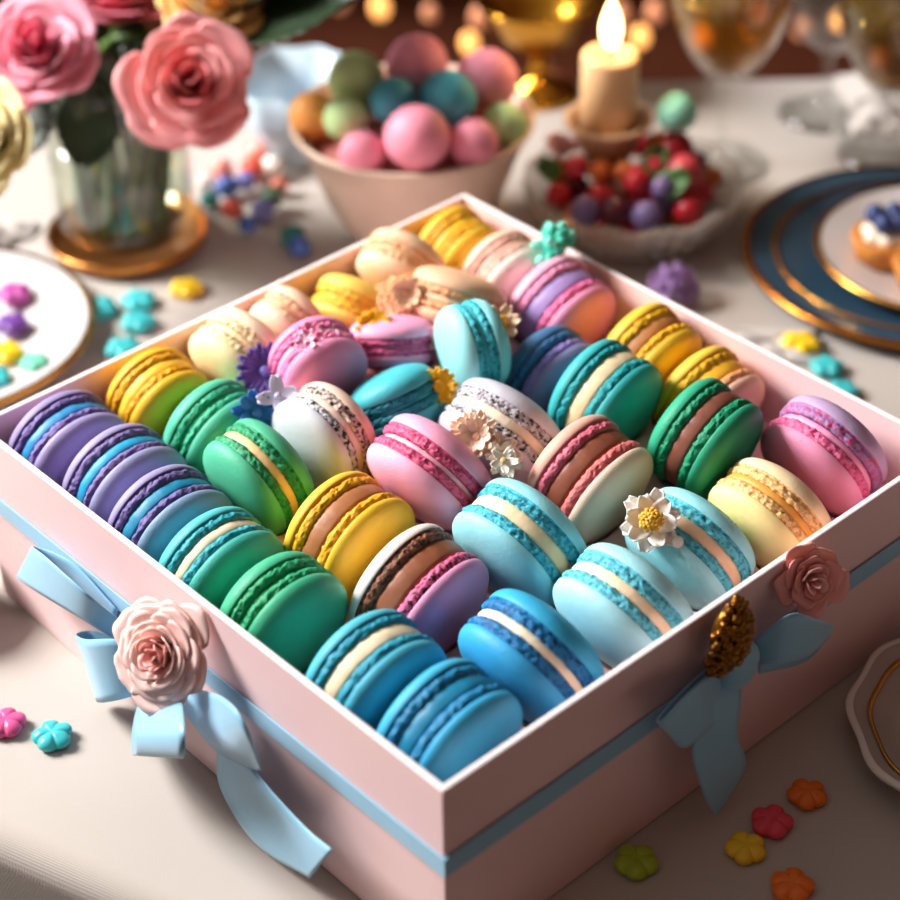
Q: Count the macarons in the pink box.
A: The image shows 39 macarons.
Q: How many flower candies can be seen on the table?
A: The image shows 20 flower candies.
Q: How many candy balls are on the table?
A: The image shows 12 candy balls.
